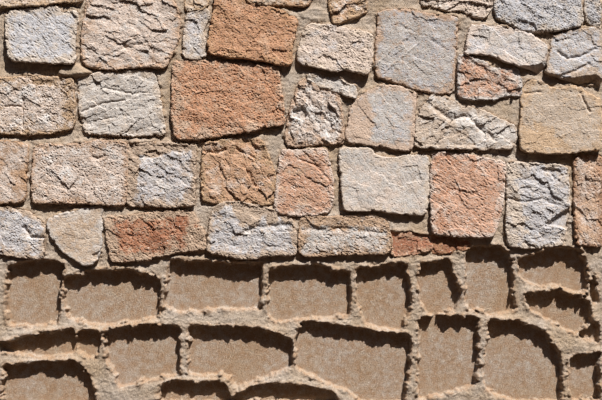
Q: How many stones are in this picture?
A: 40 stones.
